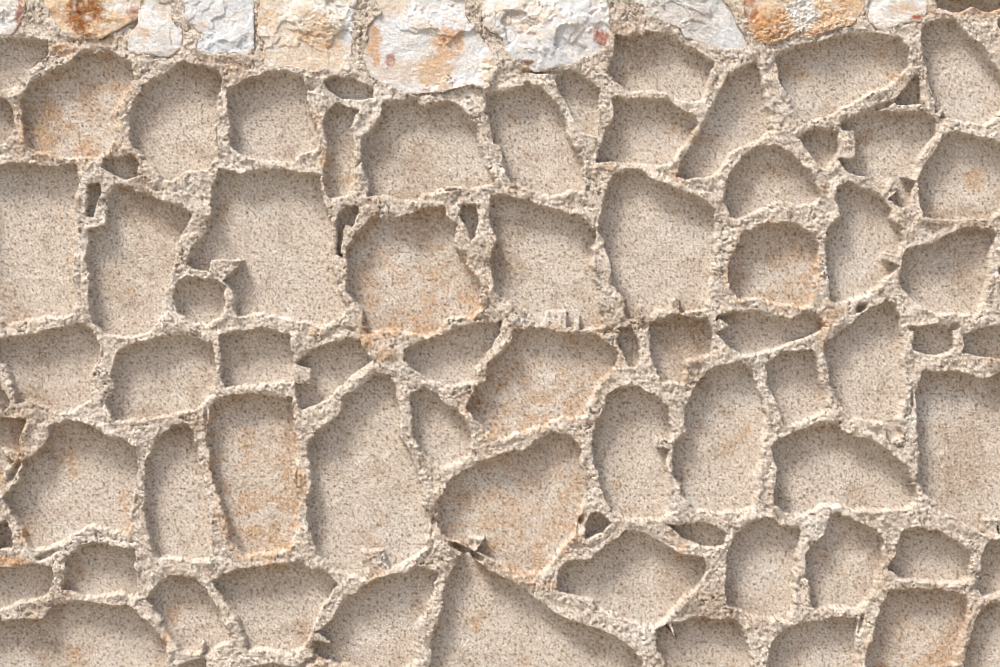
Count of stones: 10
